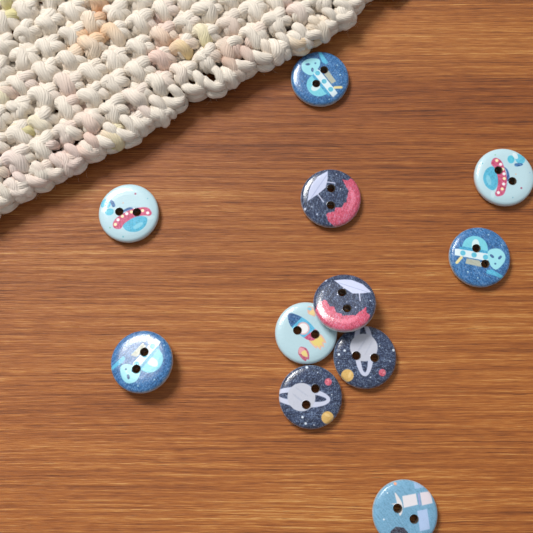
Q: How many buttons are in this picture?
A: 11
